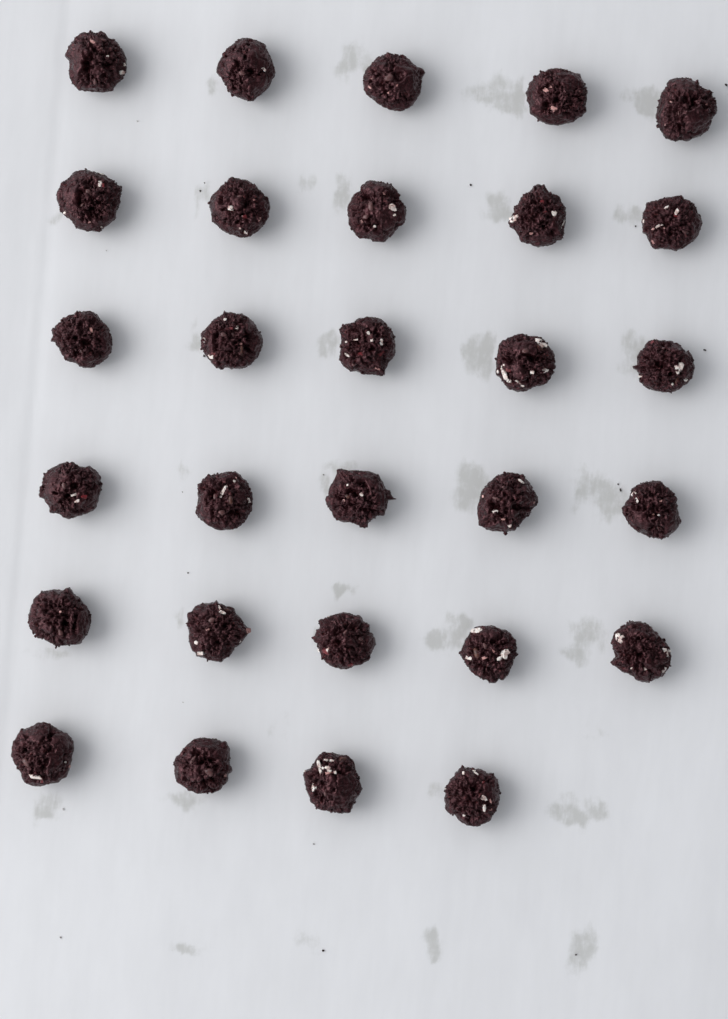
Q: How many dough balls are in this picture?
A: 29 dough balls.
